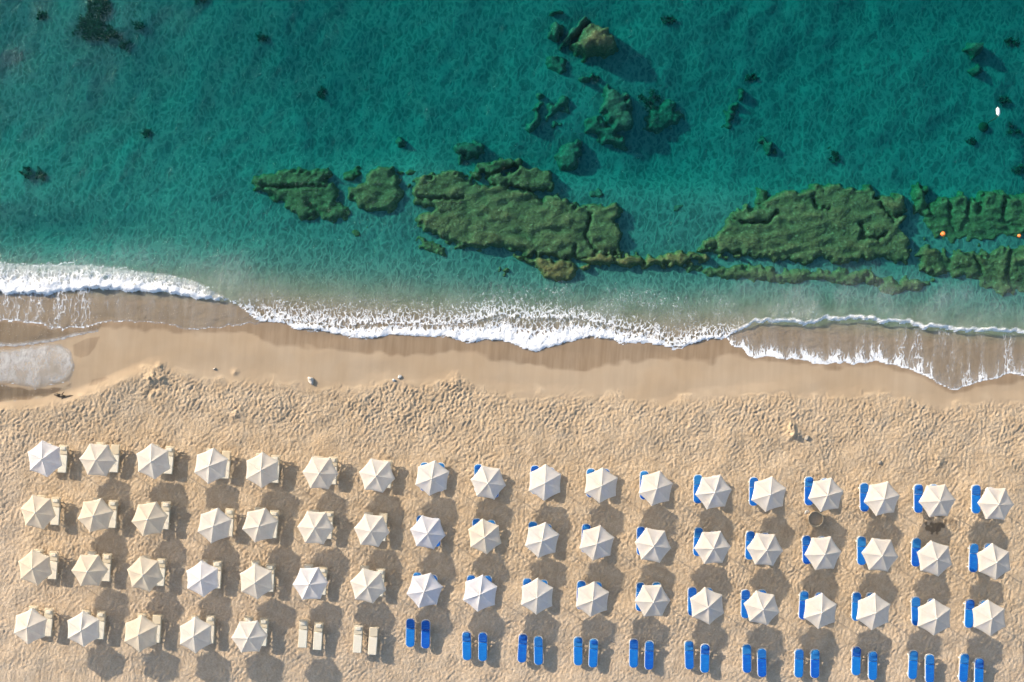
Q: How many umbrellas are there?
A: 59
